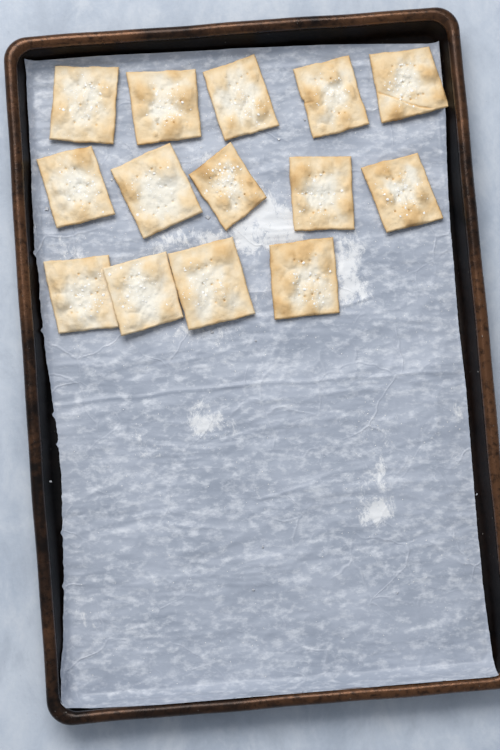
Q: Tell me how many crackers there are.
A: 14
